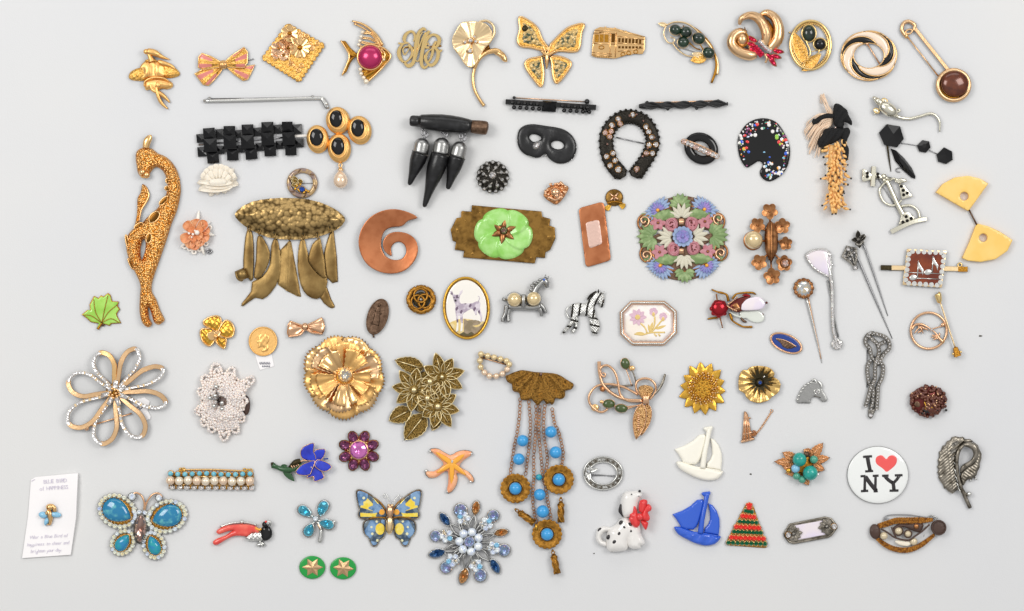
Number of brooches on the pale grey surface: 96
